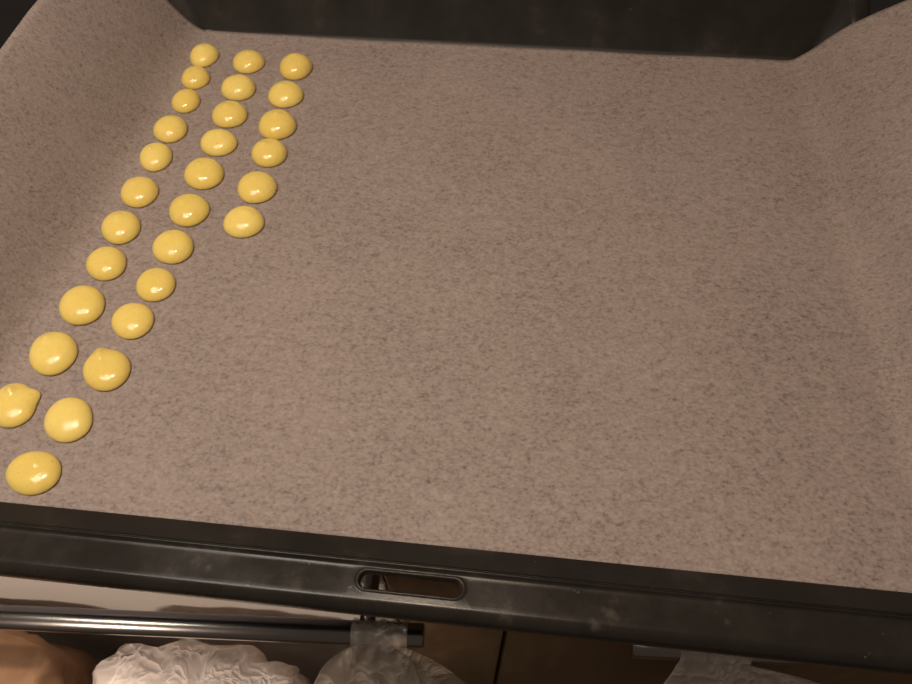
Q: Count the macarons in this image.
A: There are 29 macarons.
